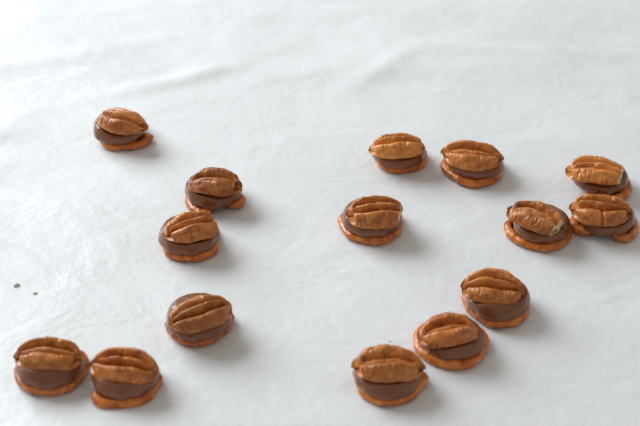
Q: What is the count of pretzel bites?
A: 15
